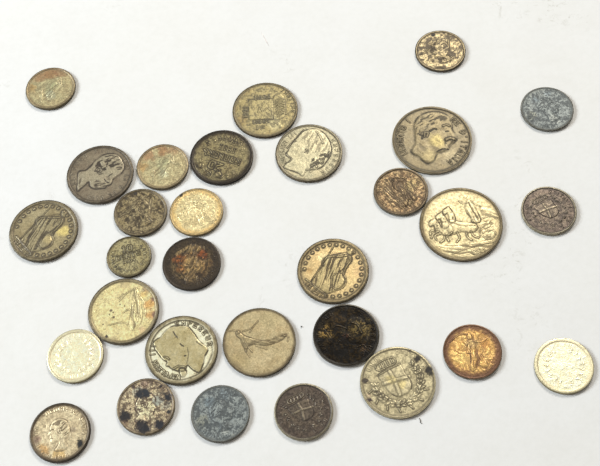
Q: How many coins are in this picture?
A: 30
